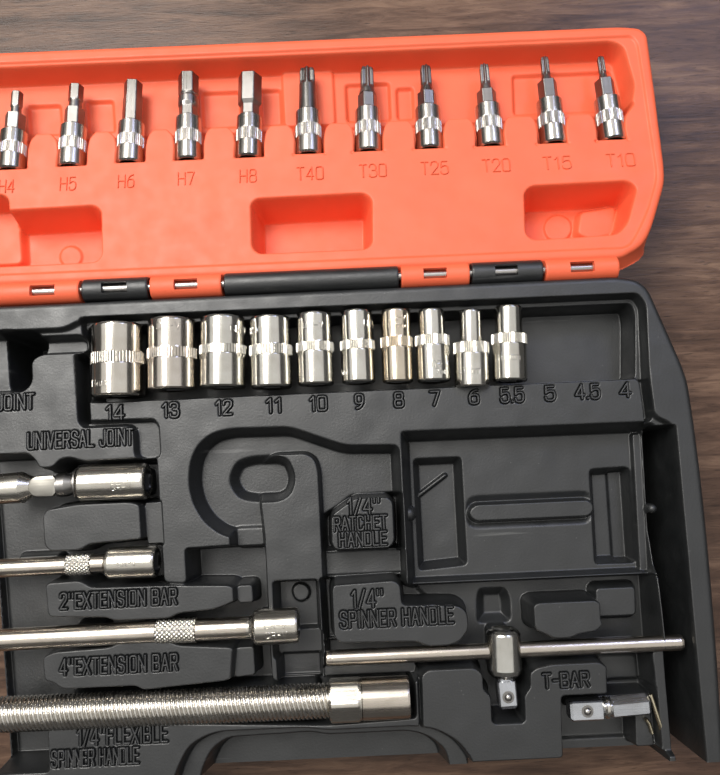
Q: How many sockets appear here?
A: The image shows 10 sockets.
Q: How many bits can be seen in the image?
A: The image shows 11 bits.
